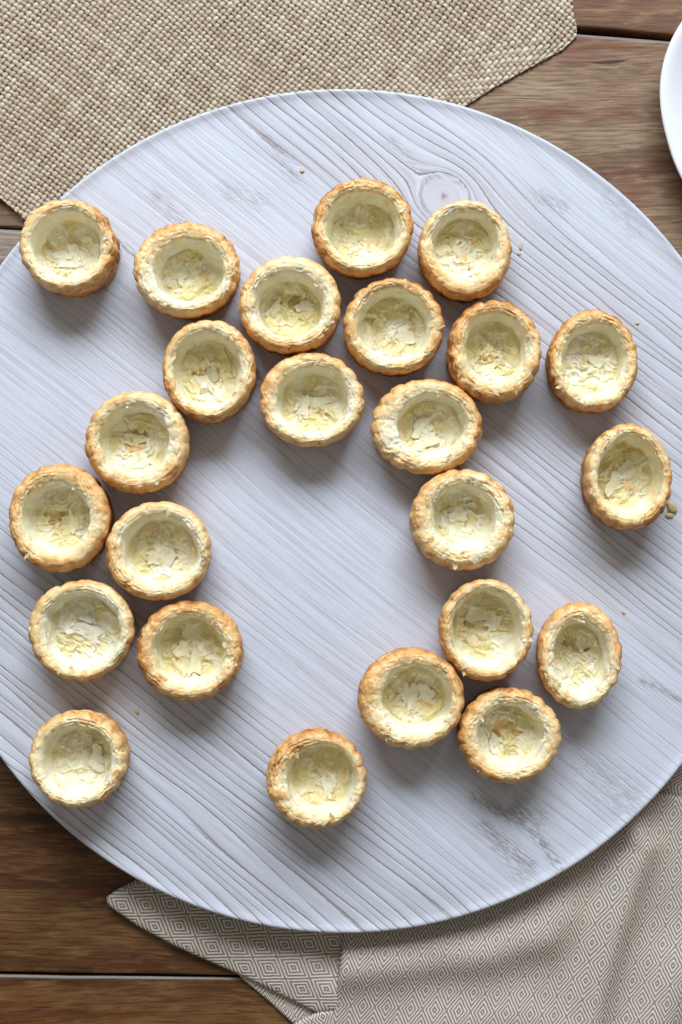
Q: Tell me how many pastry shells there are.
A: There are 24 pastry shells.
